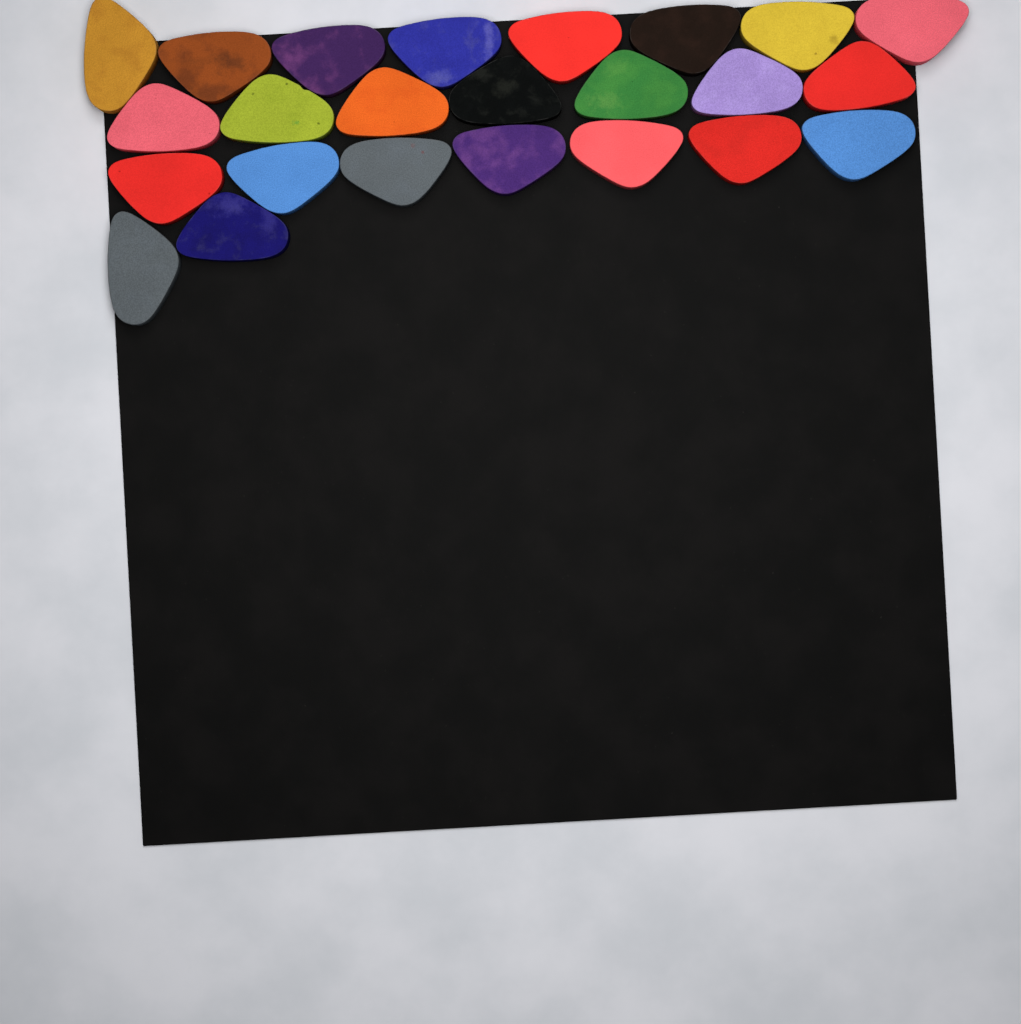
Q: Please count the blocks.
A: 24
